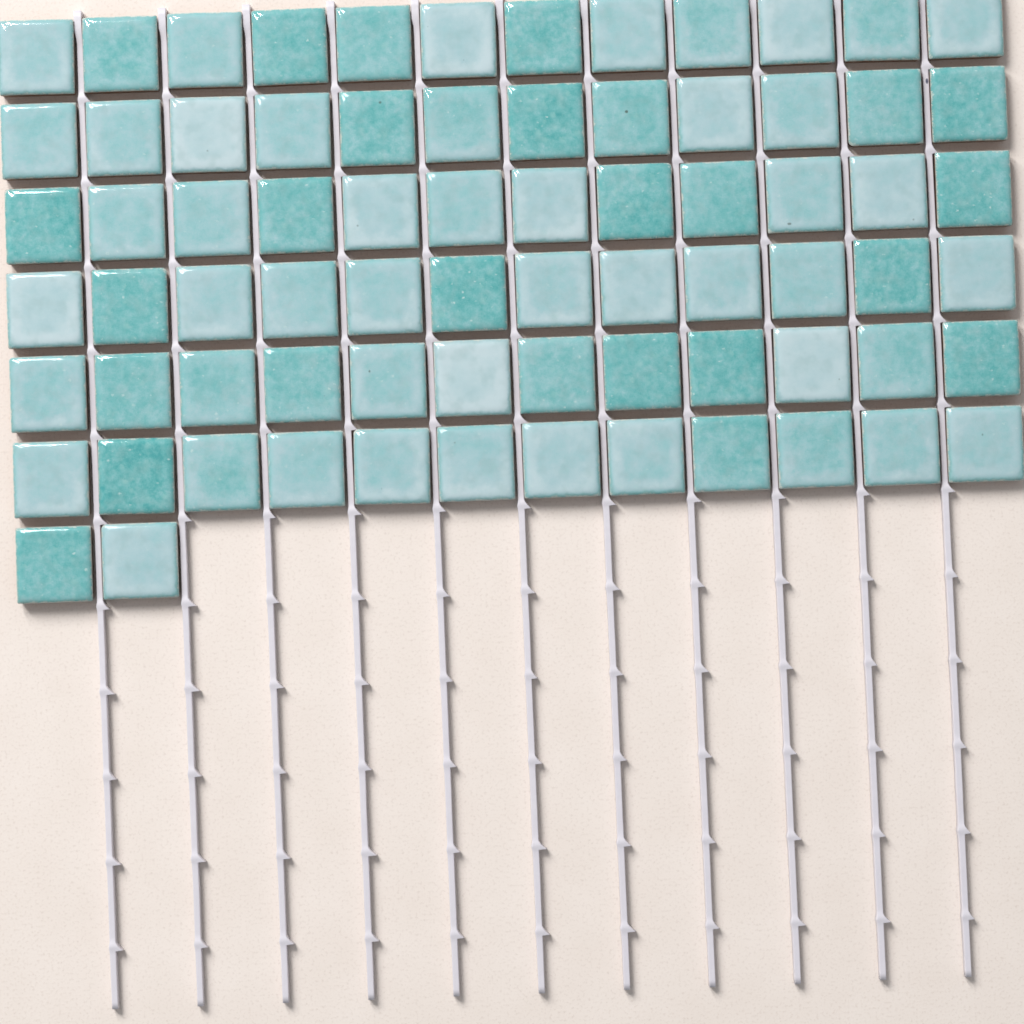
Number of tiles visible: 74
